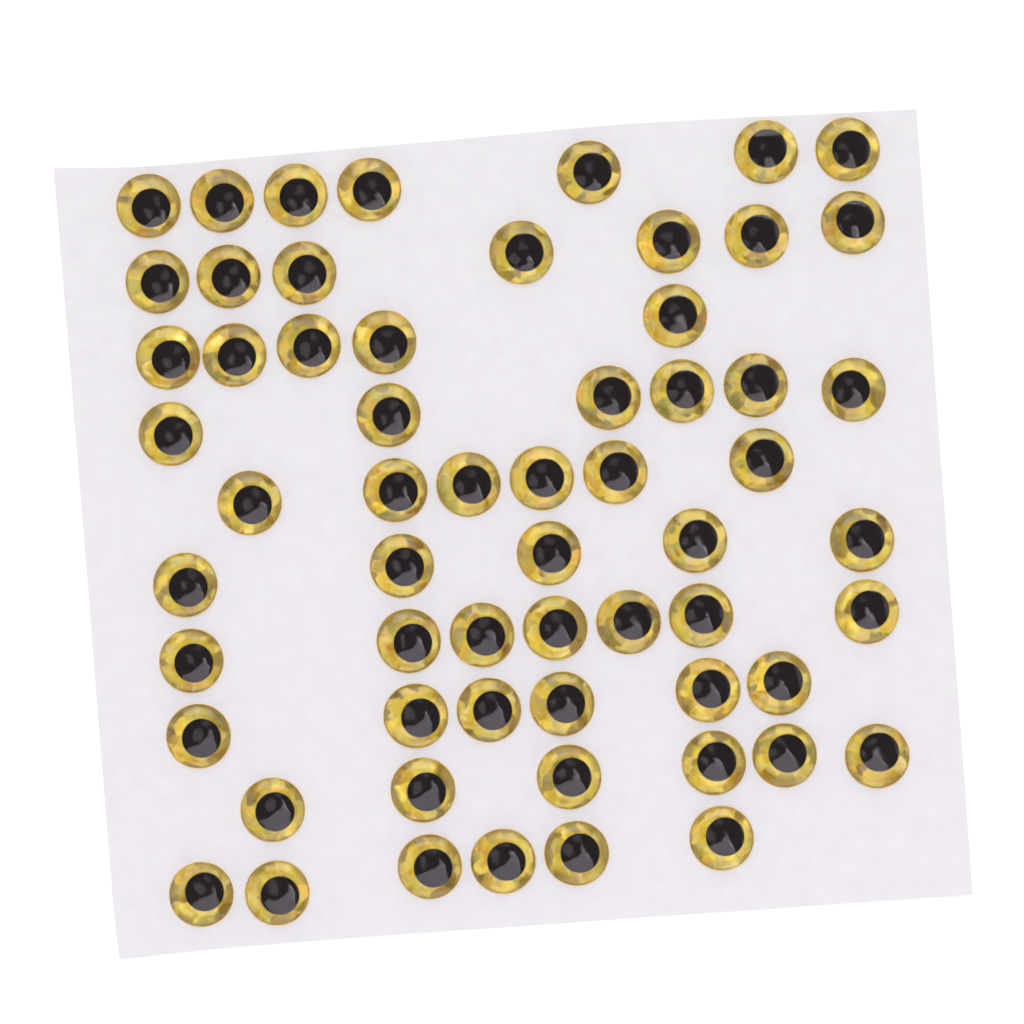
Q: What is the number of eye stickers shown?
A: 61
